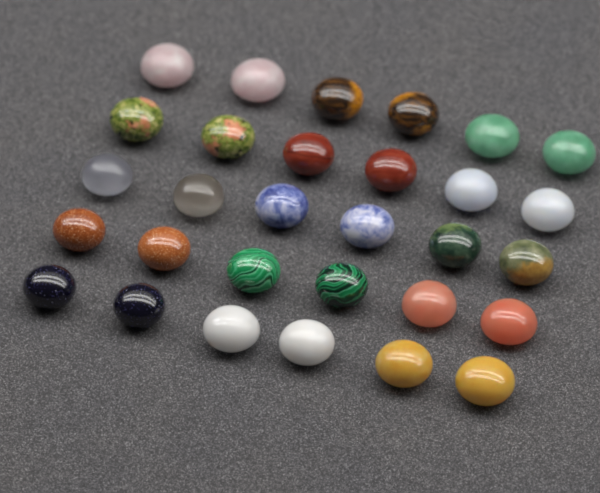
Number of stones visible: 30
